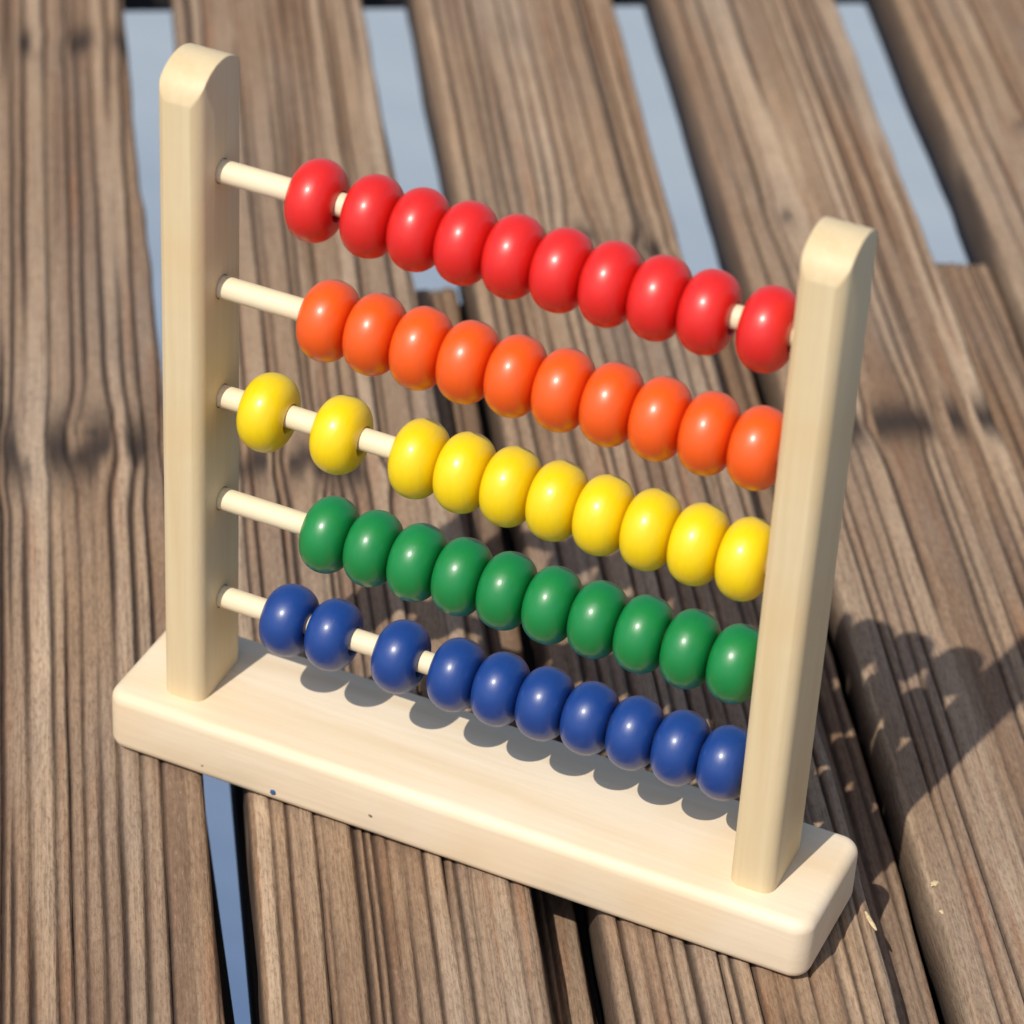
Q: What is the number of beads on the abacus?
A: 50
